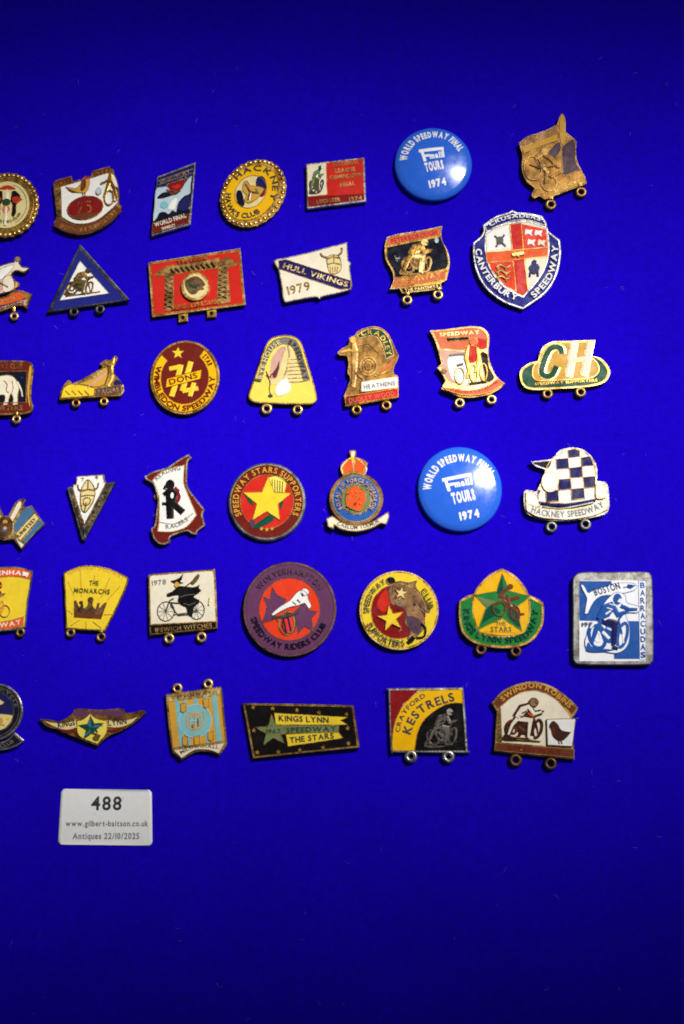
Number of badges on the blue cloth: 40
